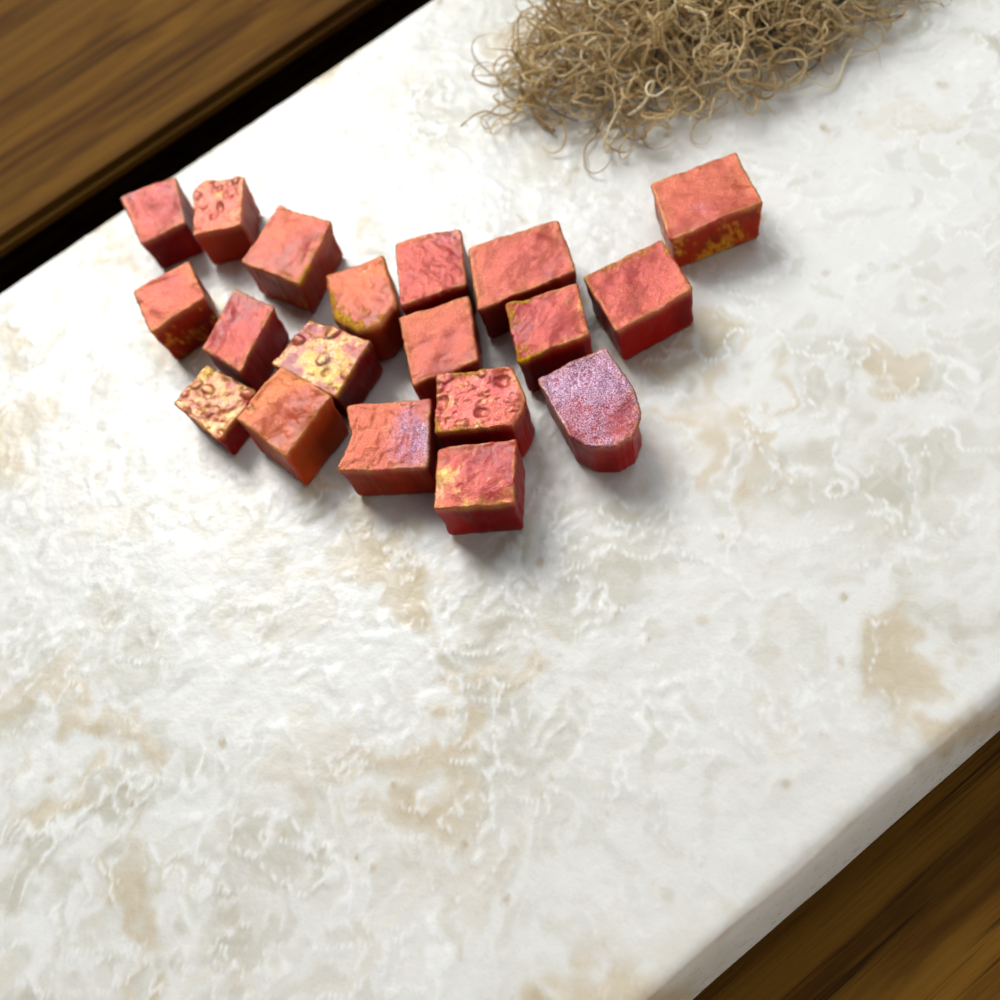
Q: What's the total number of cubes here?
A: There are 19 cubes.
